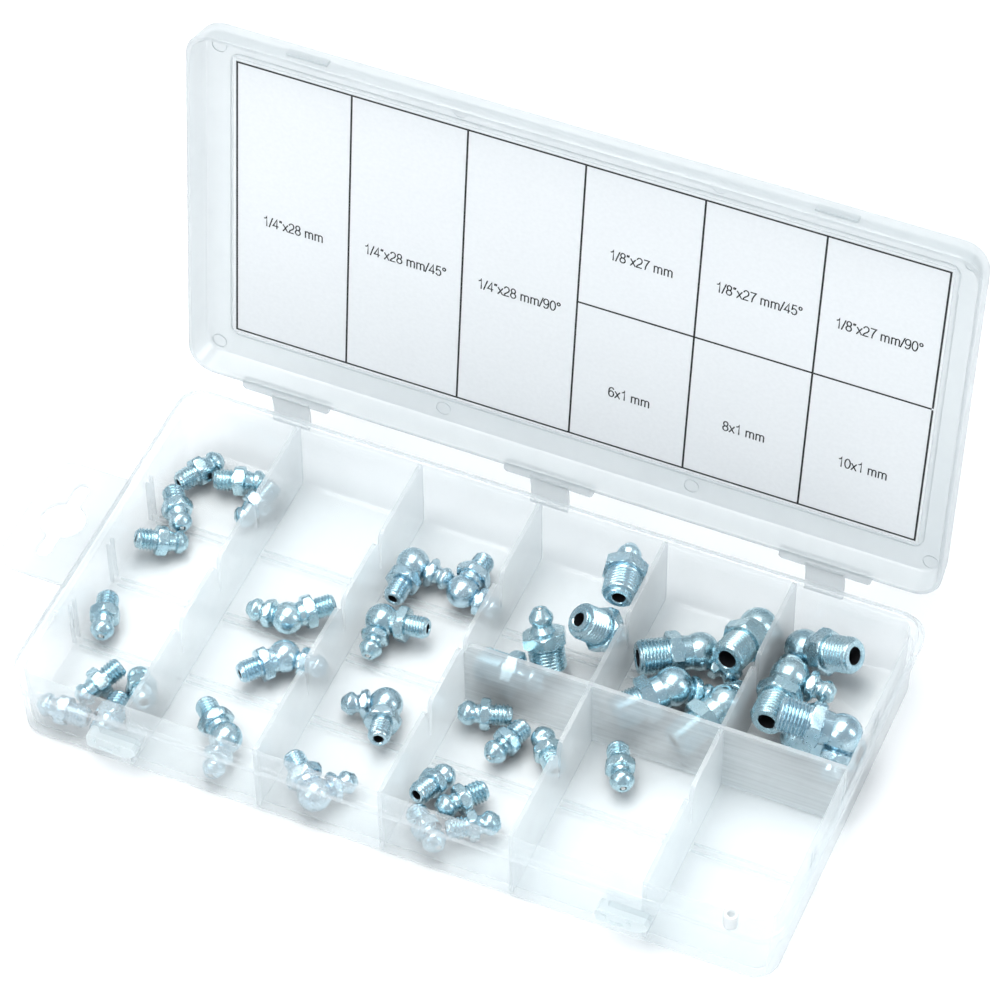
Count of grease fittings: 38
